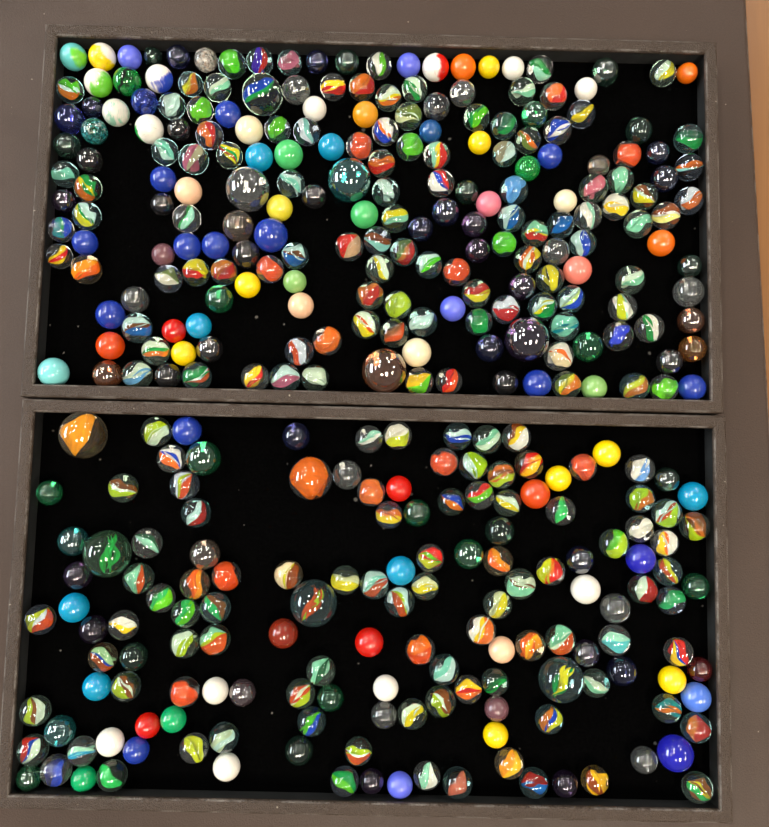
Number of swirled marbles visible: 12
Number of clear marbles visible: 200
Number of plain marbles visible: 73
